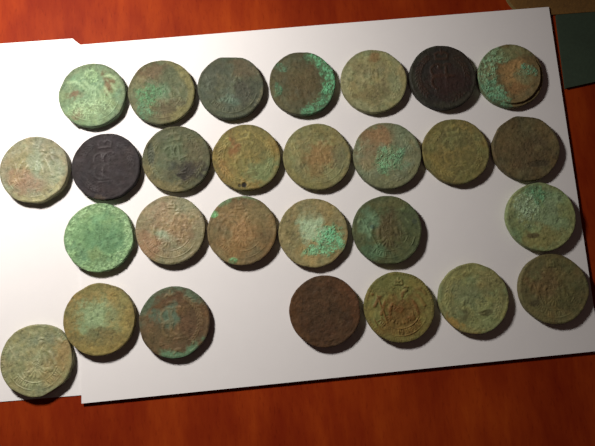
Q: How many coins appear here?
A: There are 28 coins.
